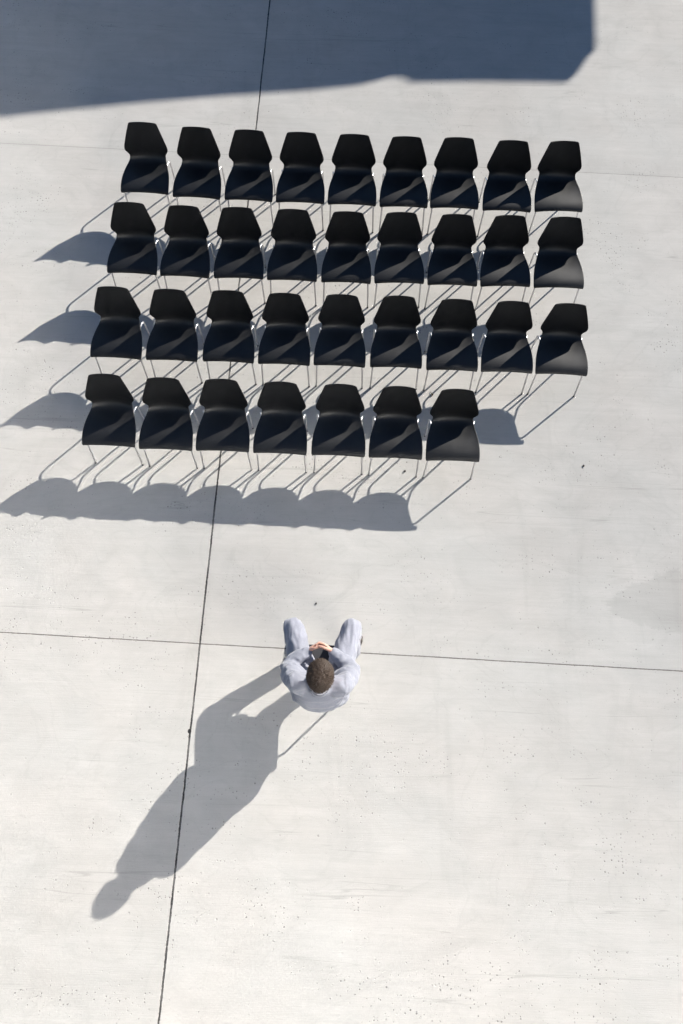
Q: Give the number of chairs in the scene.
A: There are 34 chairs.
